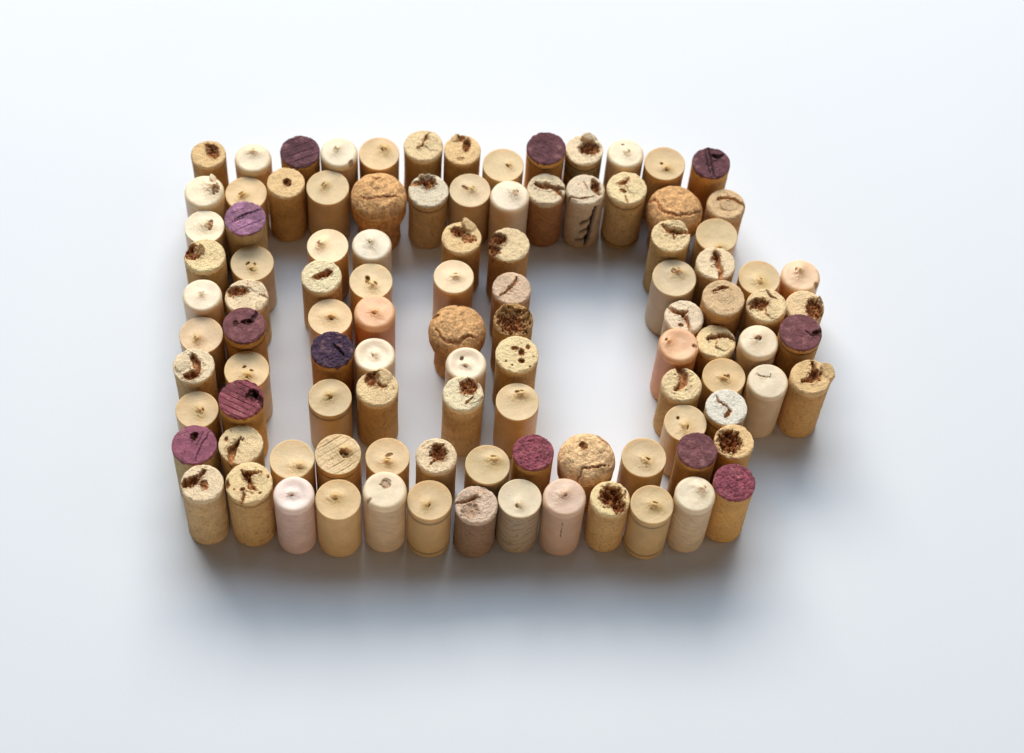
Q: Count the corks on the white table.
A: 103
